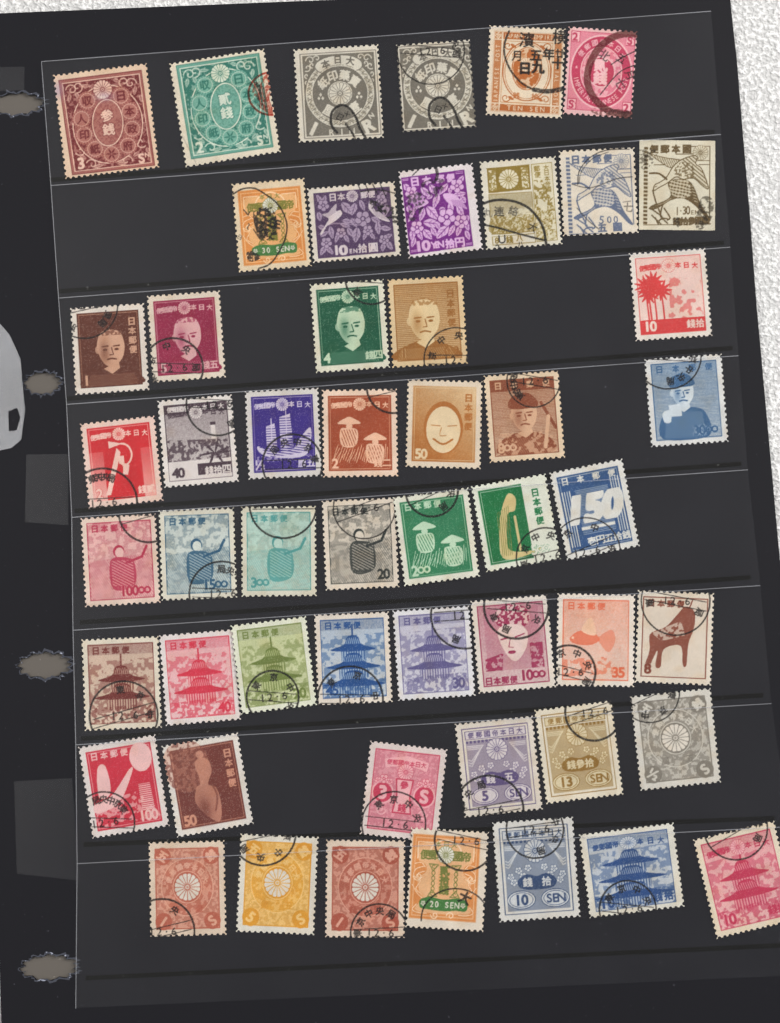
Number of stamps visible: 52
